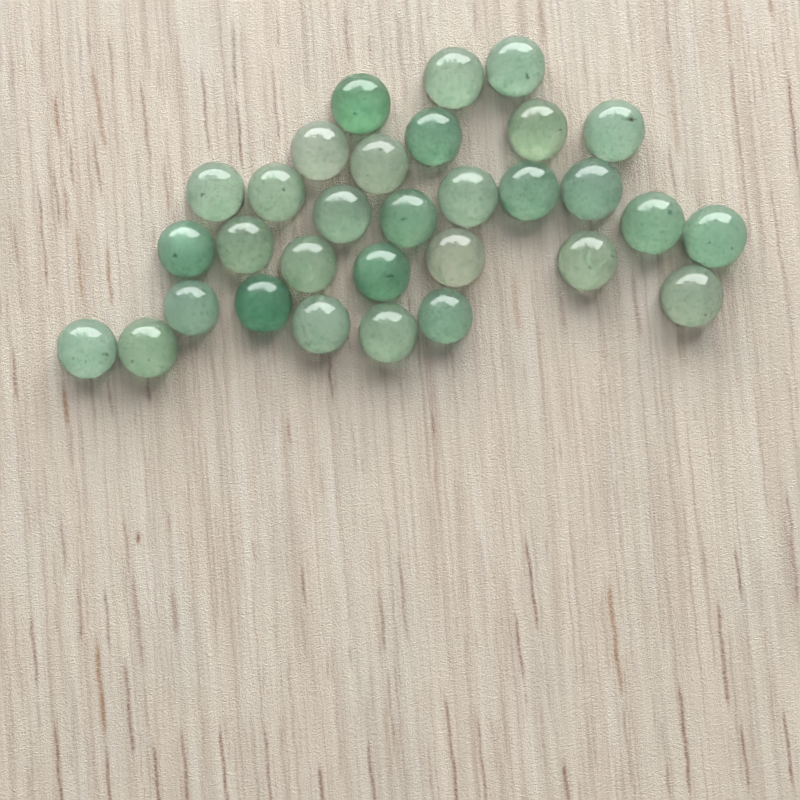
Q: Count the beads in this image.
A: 31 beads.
